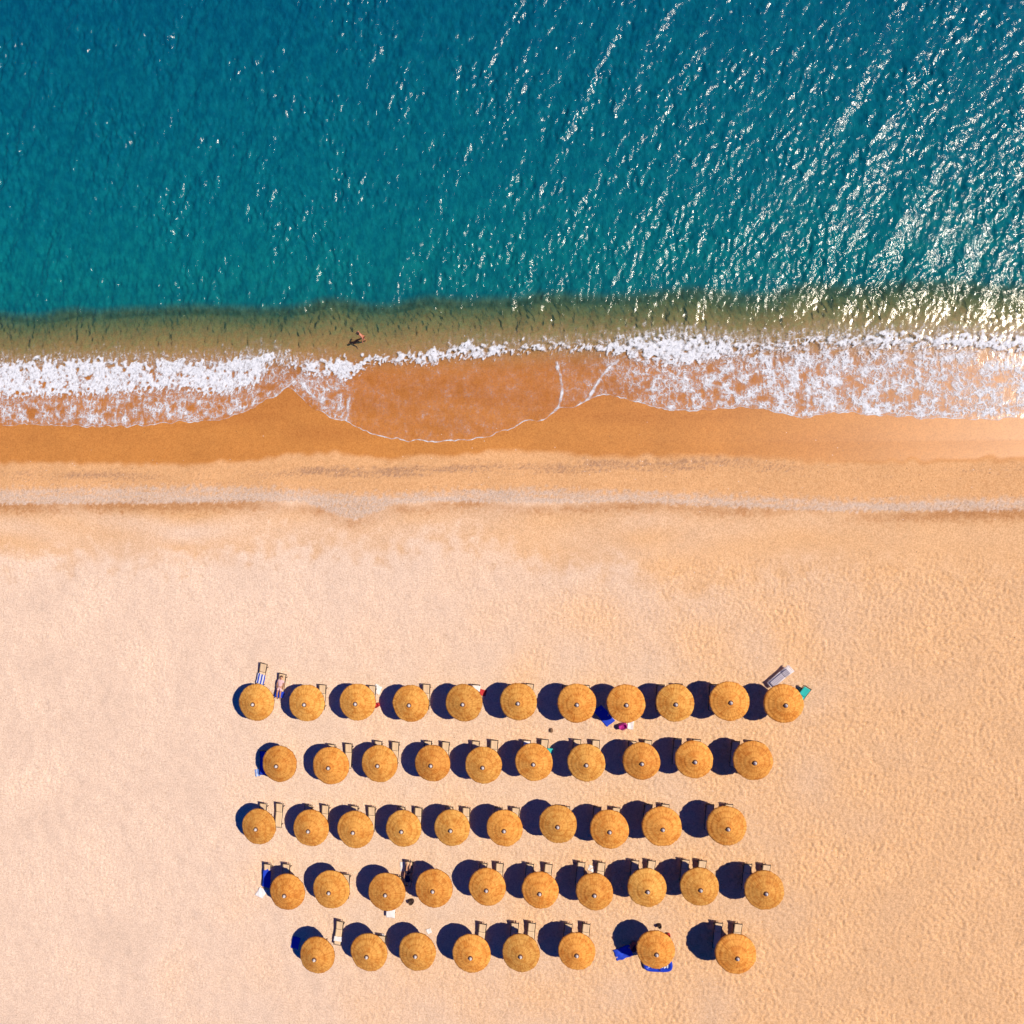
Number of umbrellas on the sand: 49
